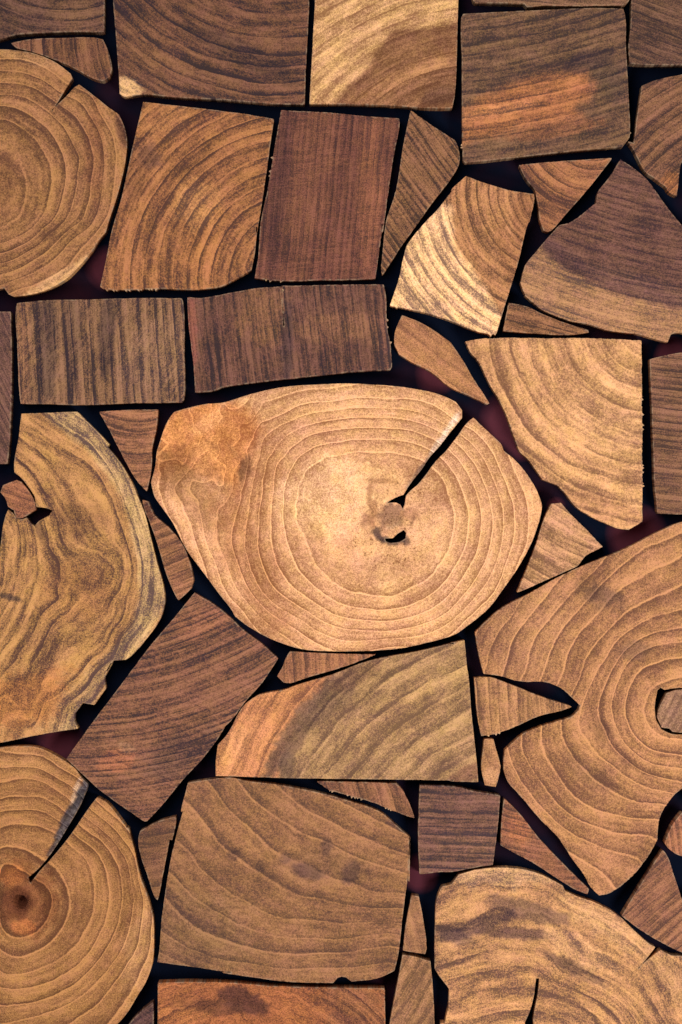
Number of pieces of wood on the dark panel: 48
